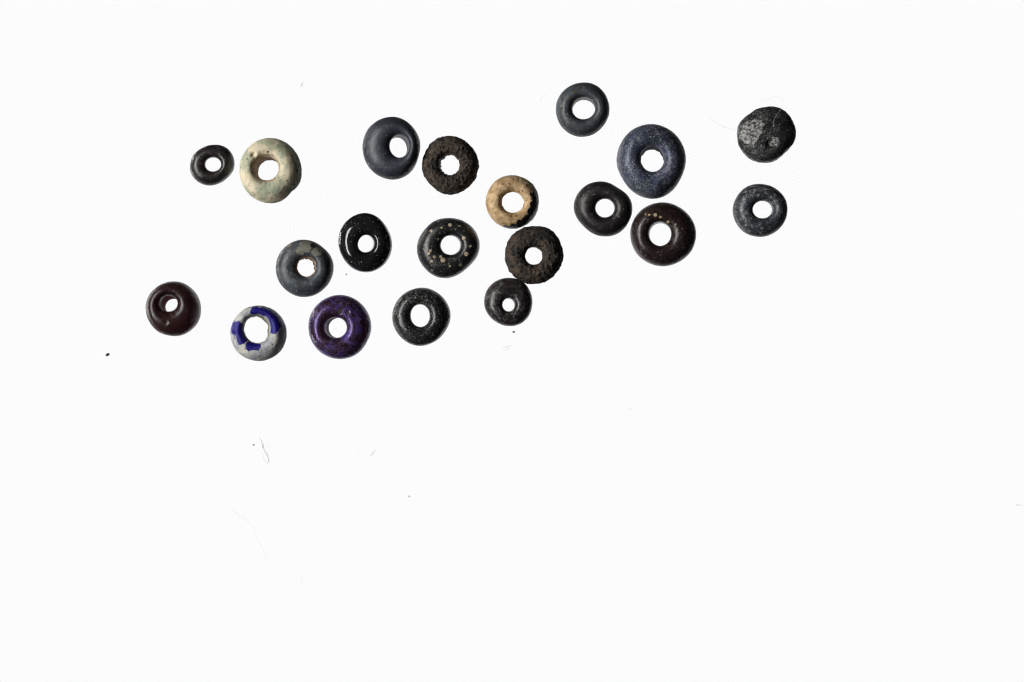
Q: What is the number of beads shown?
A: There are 20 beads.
